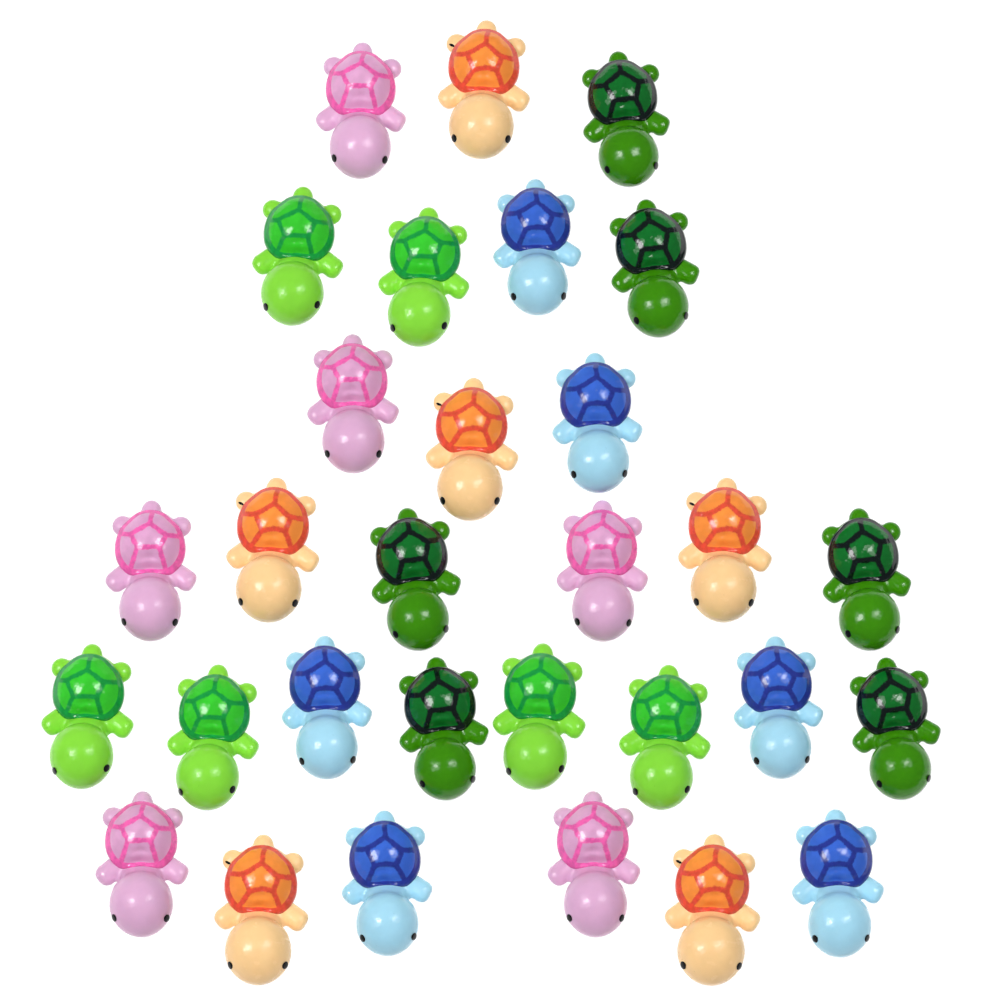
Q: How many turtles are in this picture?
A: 30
